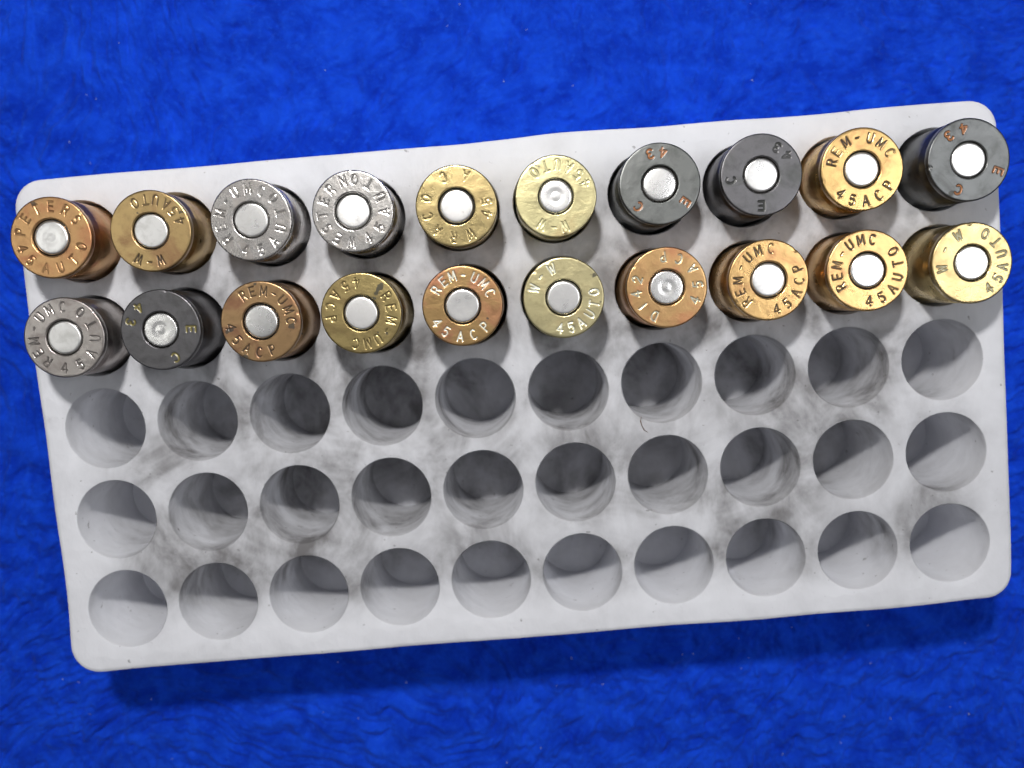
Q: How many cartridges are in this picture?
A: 20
